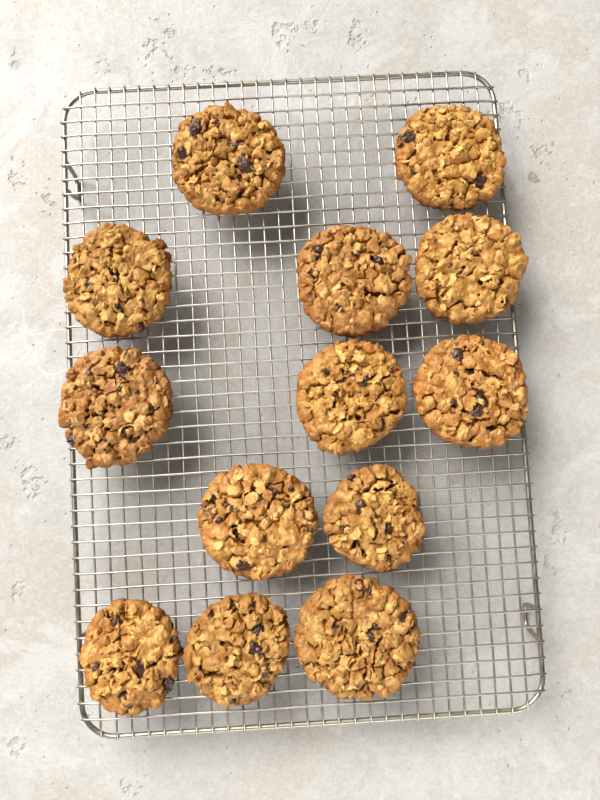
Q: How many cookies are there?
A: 13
